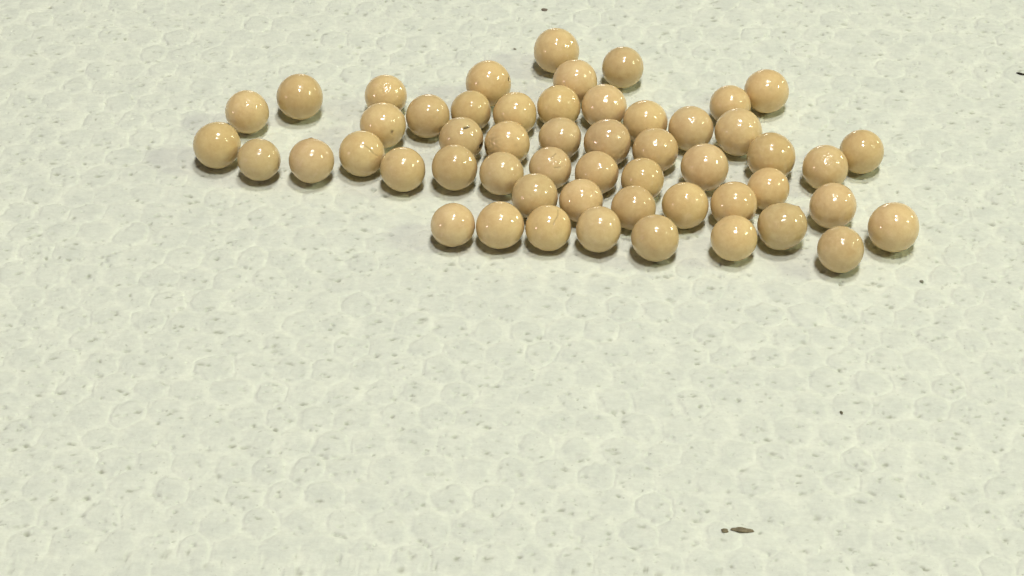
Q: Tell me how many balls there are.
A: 53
